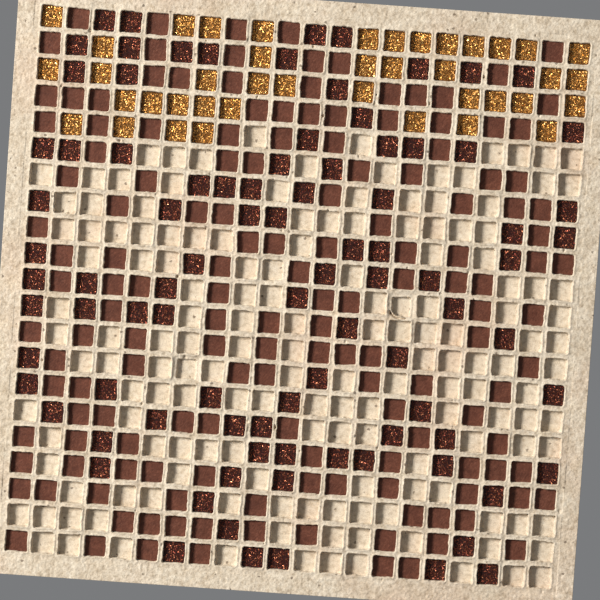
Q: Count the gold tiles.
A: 41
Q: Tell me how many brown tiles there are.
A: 152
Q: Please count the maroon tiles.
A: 91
